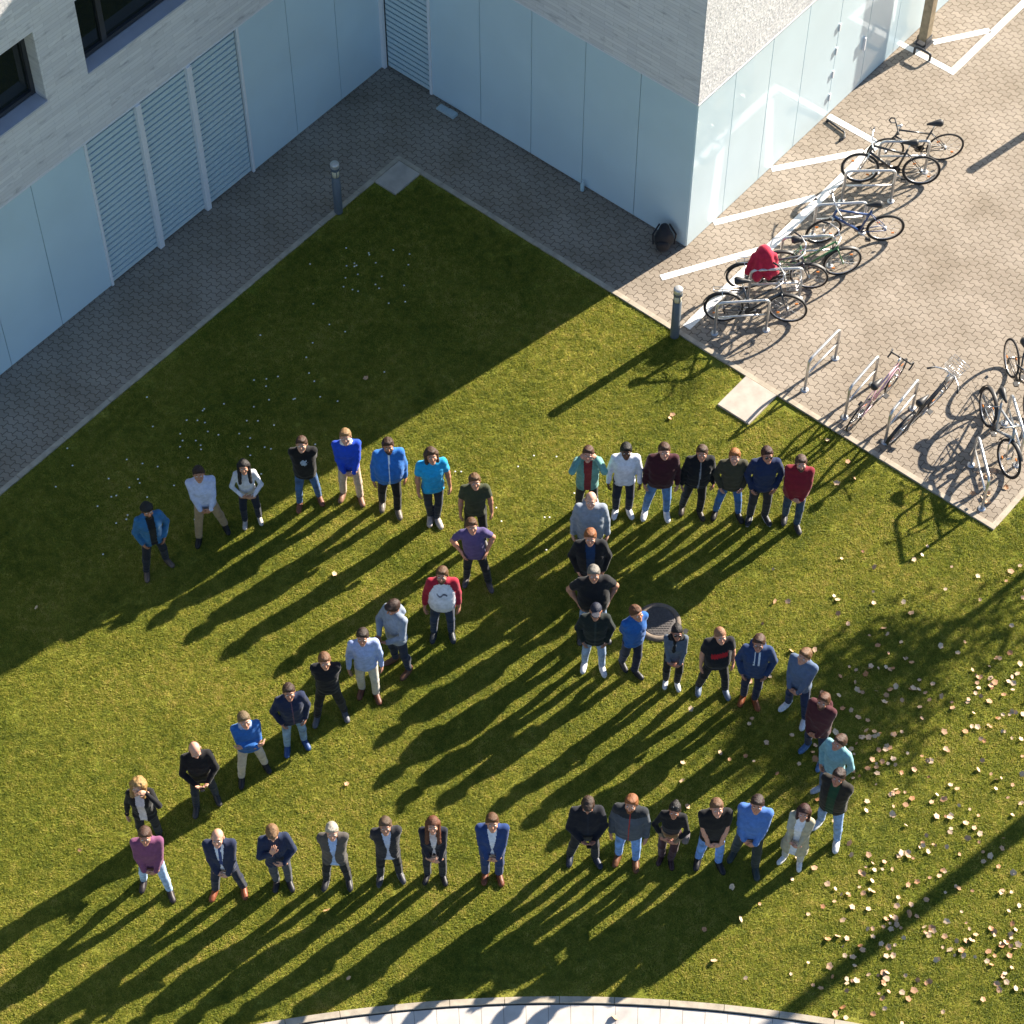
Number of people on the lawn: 49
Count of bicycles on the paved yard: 10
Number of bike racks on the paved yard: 11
